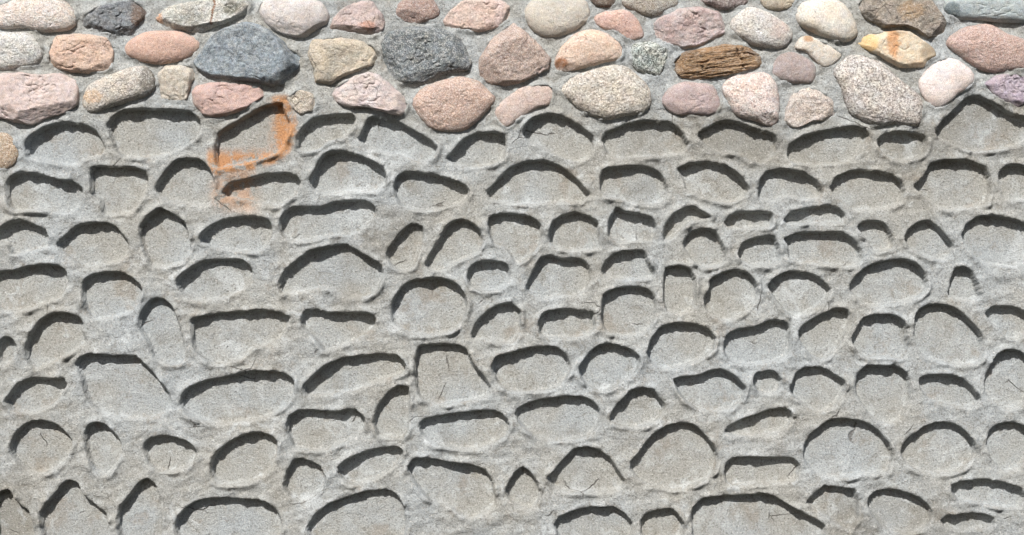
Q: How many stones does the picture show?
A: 48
